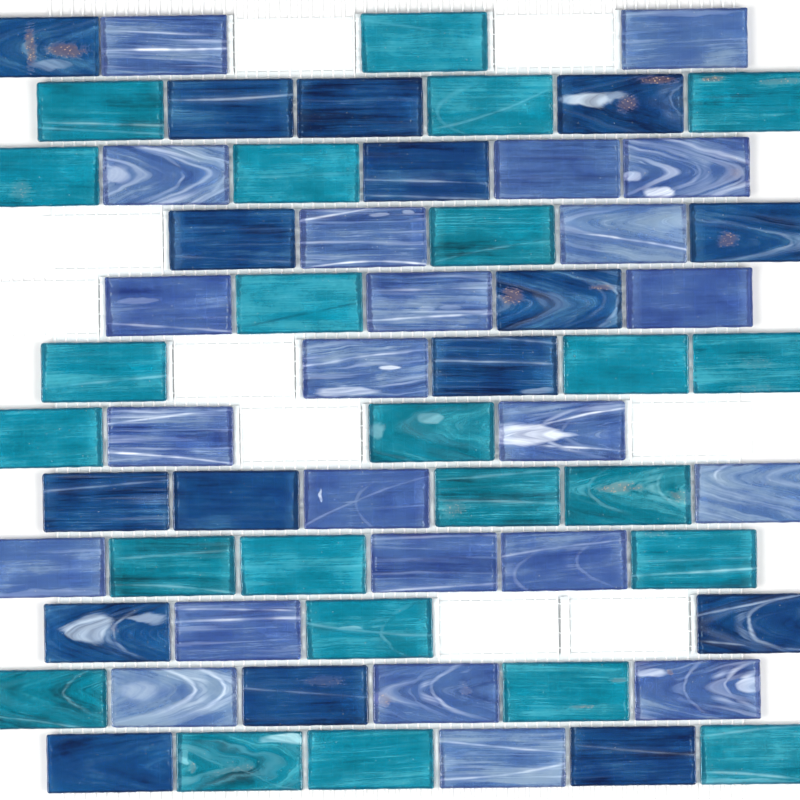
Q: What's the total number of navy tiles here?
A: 16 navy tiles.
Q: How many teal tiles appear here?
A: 24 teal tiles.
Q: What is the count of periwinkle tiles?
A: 23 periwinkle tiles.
